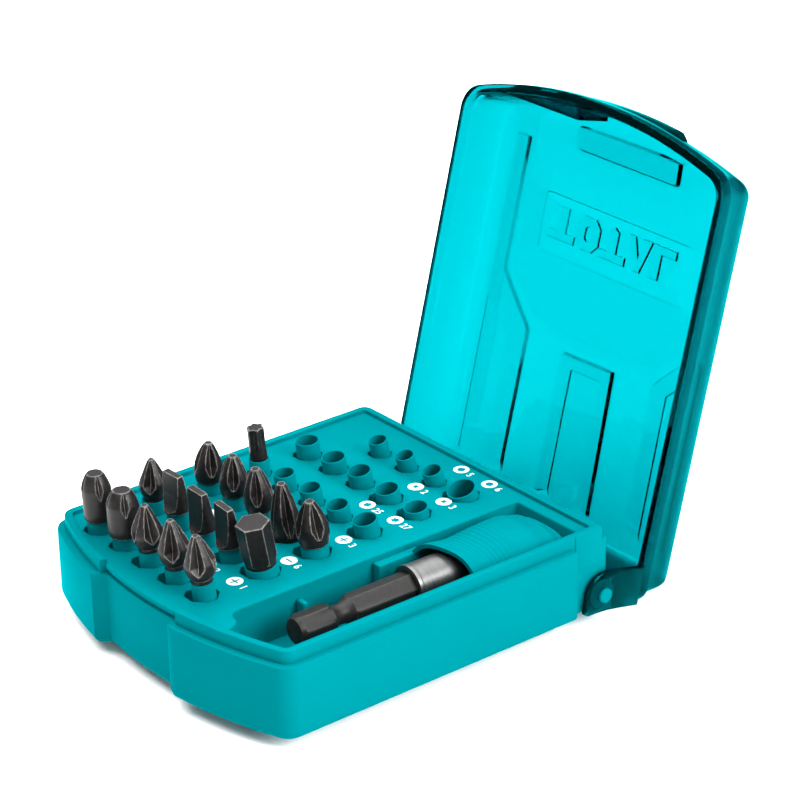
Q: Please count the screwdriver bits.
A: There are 16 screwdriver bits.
